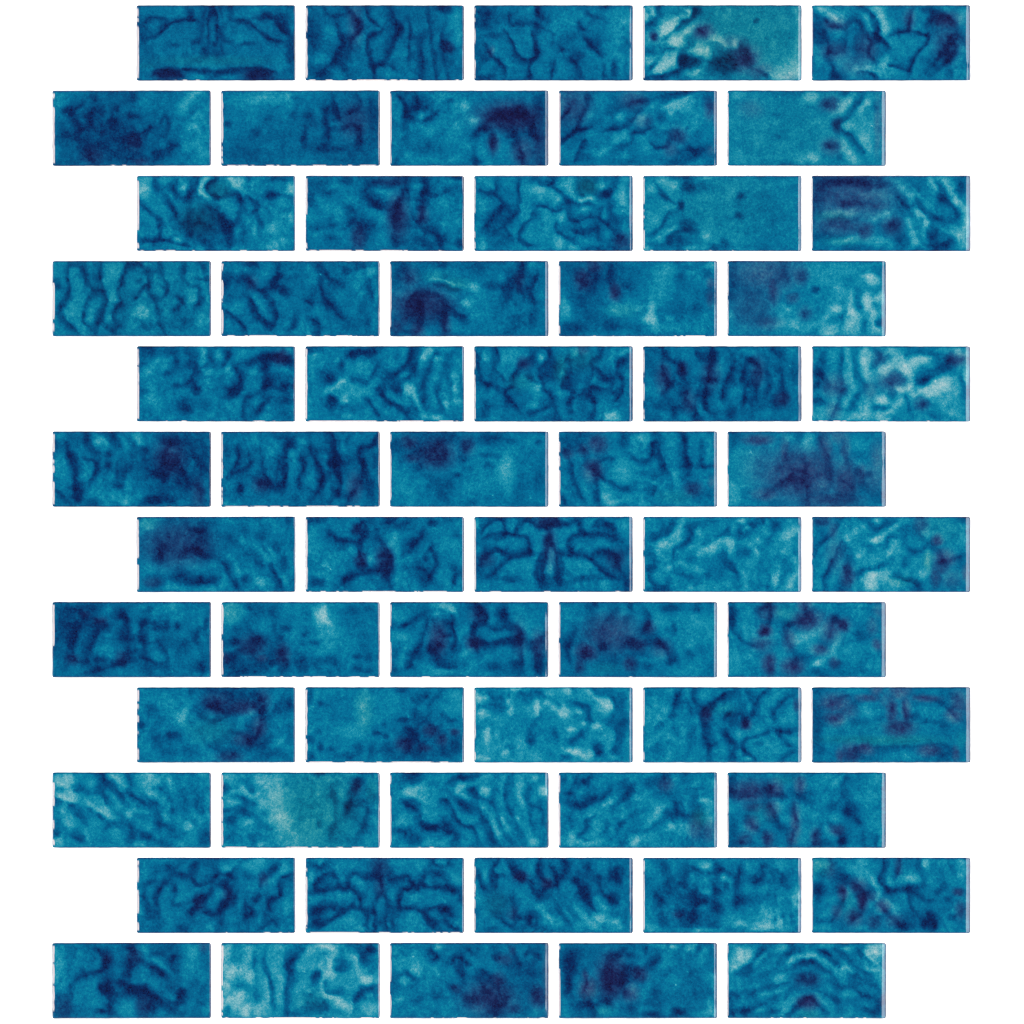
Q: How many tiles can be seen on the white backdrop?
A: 60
